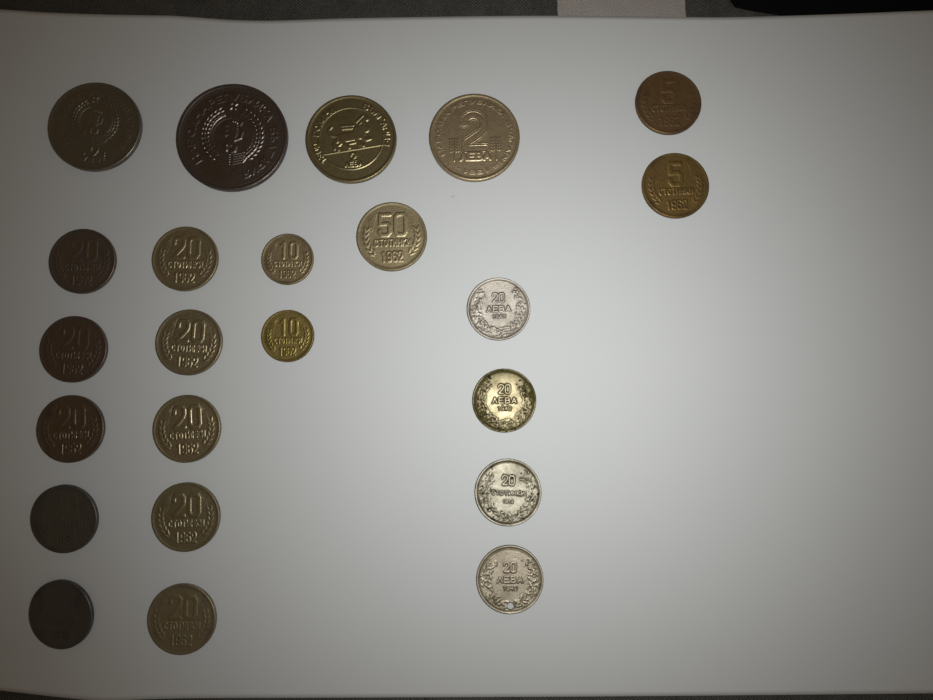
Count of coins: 23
